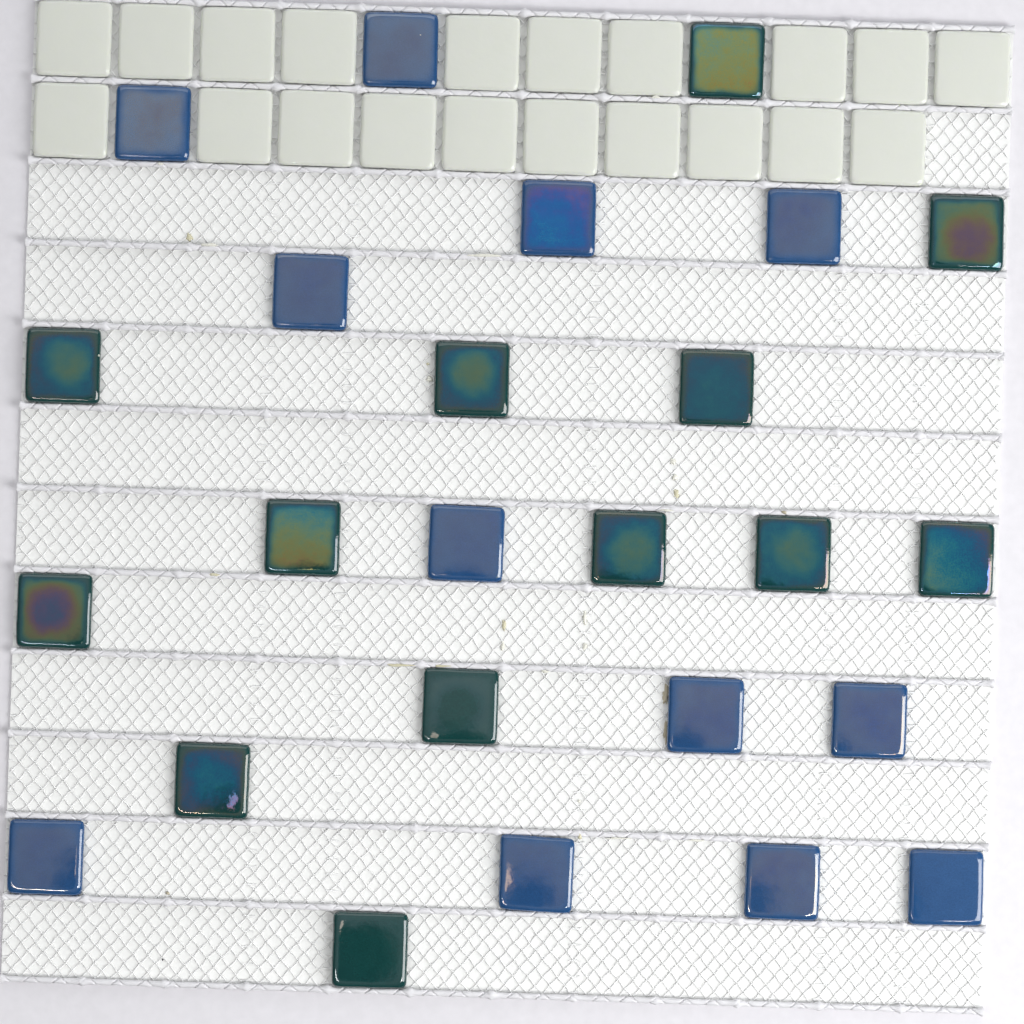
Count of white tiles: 20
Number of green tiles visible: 13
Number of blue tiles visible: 12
